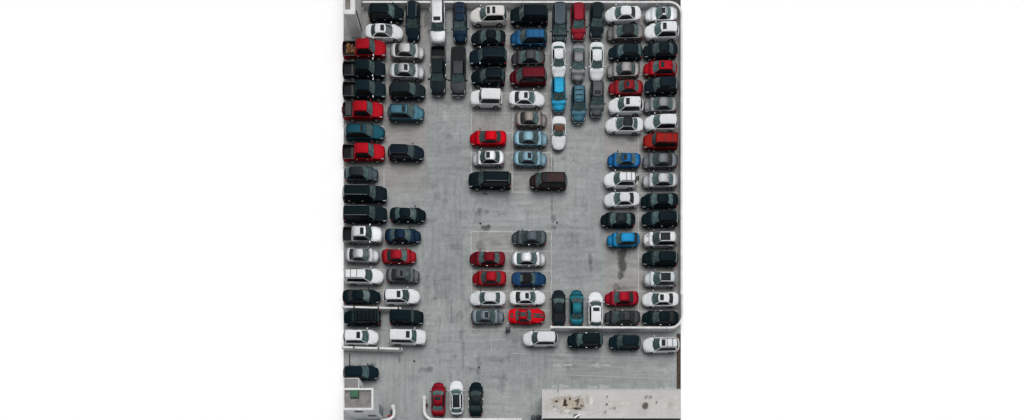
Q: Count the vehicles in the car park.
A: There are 112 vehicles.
